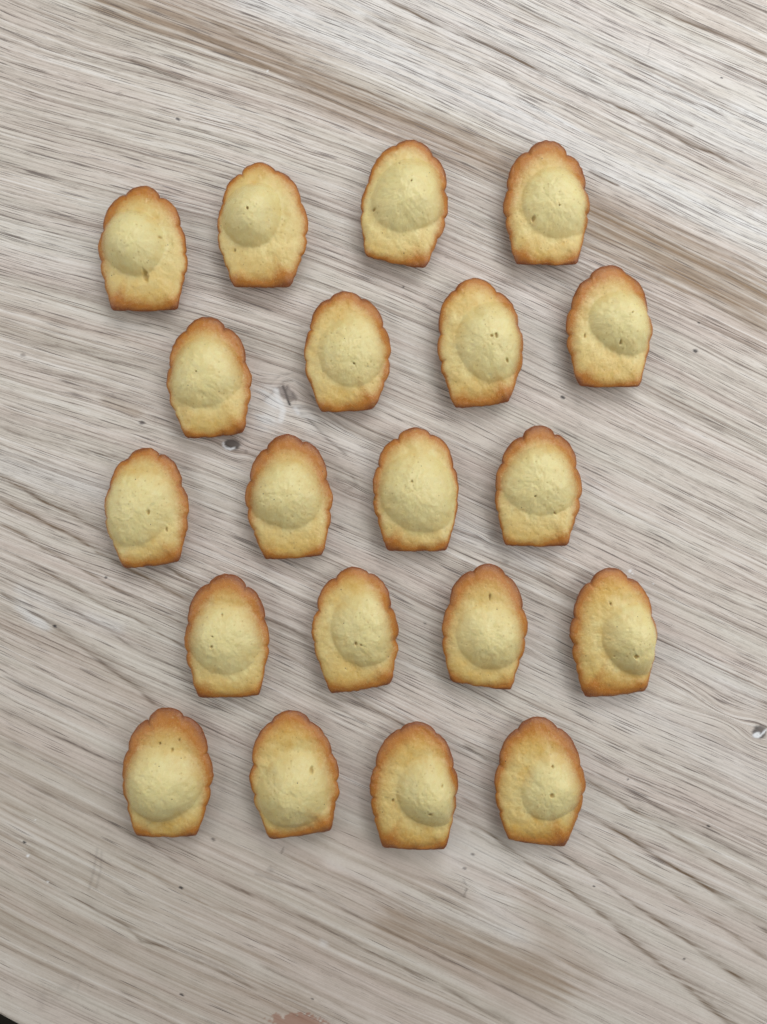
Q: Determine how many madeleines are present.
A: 20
